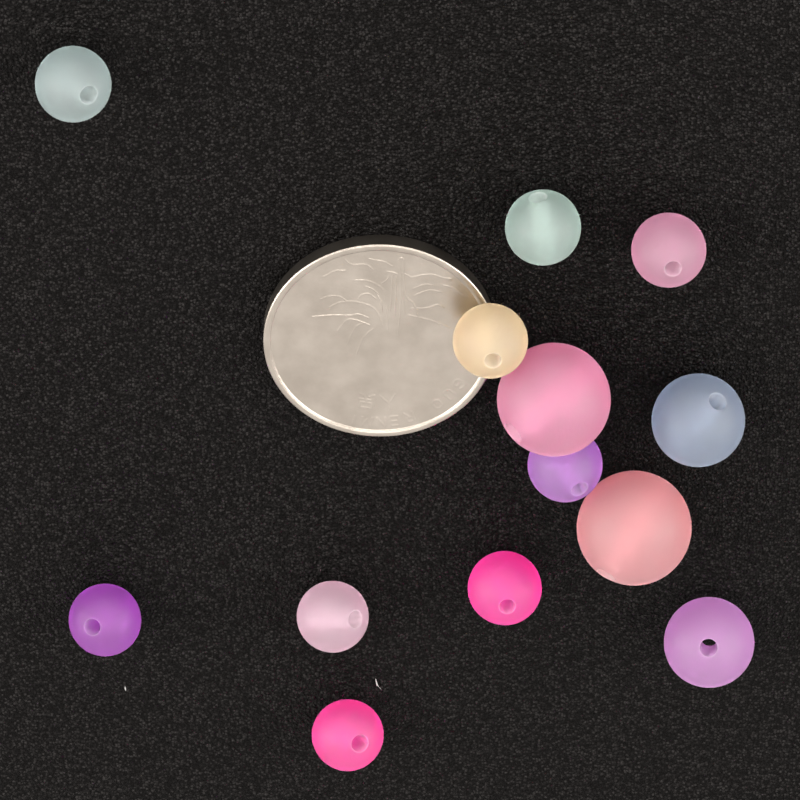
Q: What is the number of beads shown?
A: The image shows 13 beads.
